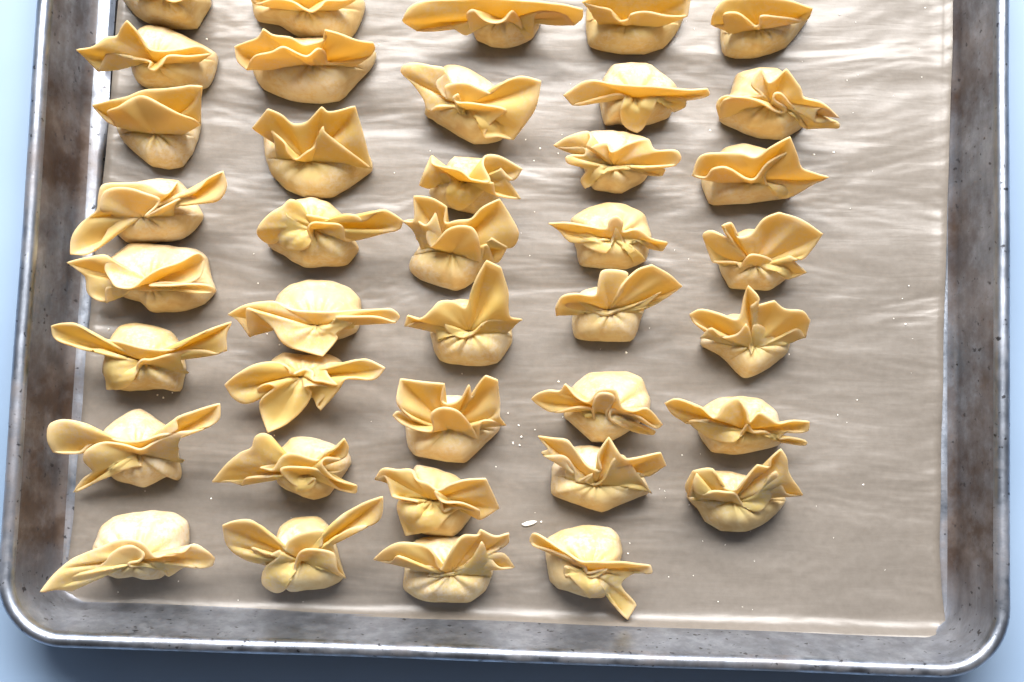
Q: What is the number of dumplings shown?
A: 39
